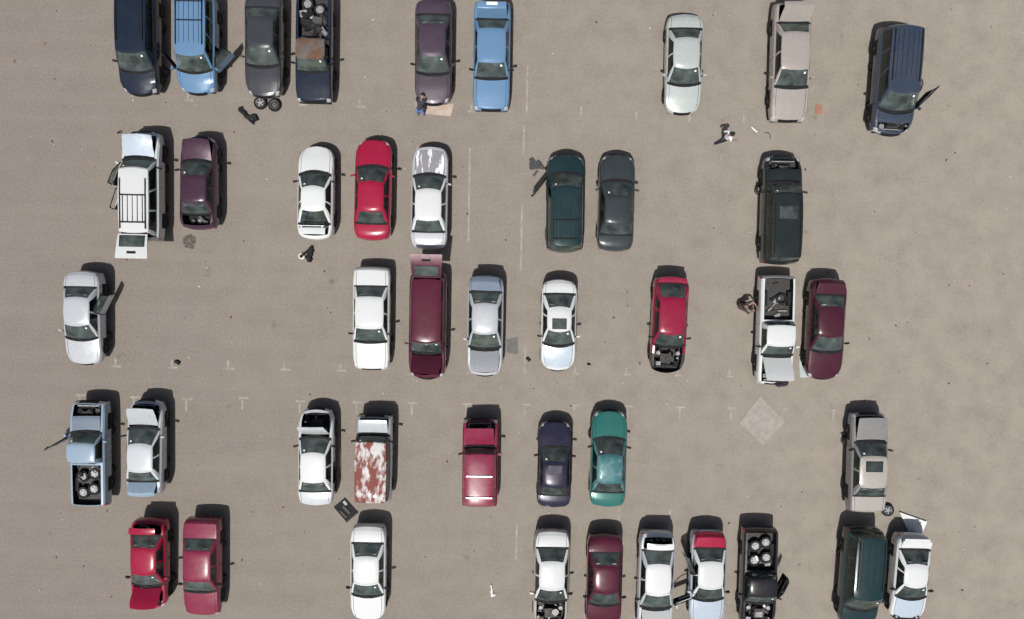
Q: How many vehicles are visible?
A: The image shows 43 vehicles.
